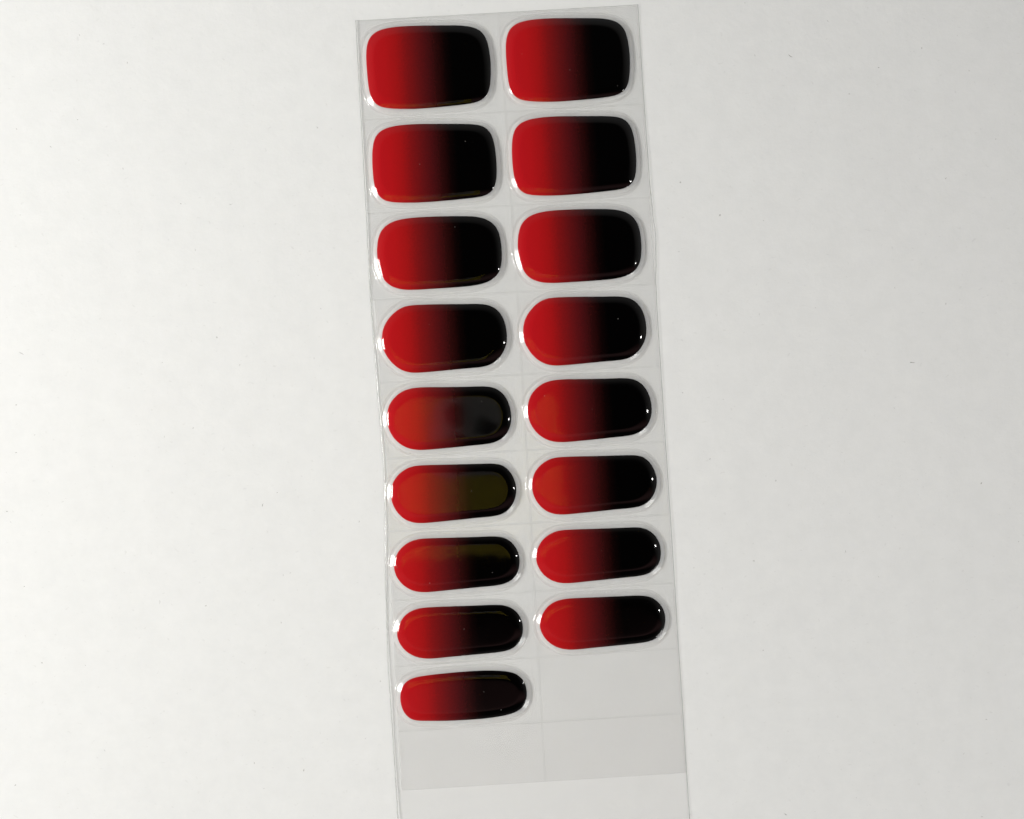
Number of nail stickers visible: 17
